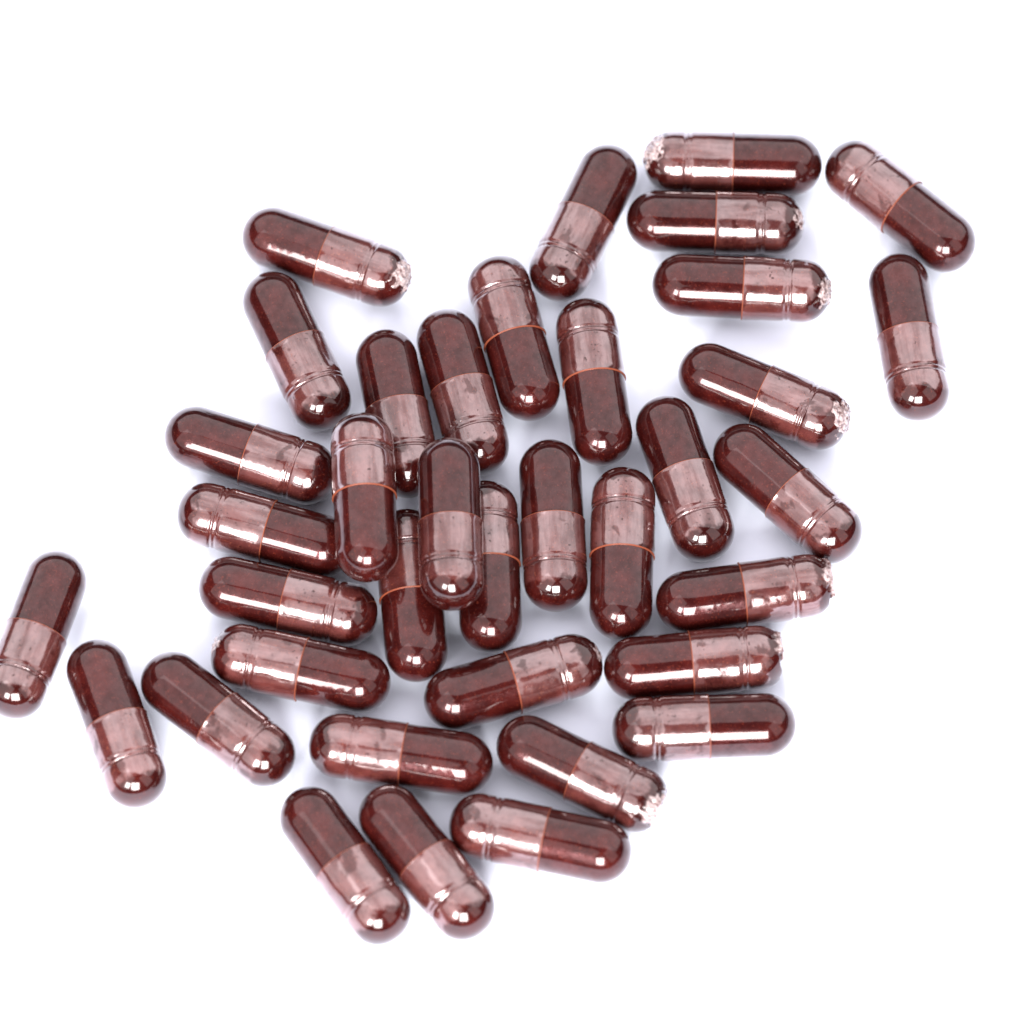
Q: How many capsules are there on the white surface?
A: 37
